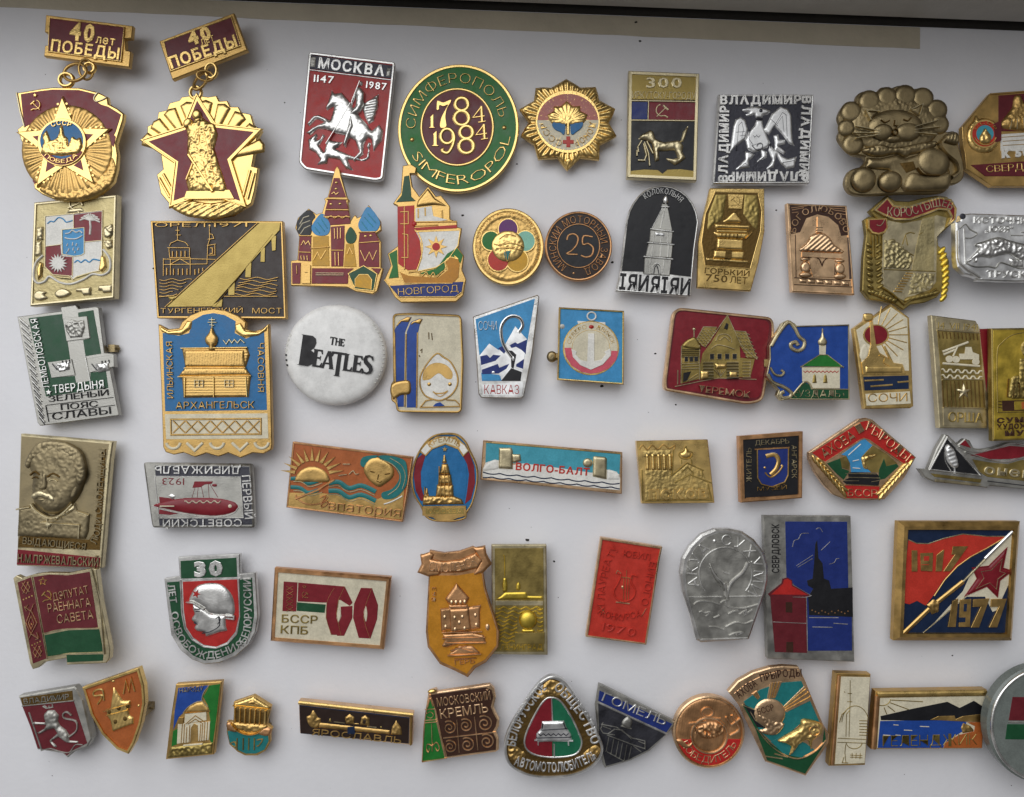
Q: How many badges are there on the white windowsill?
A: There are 62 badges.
